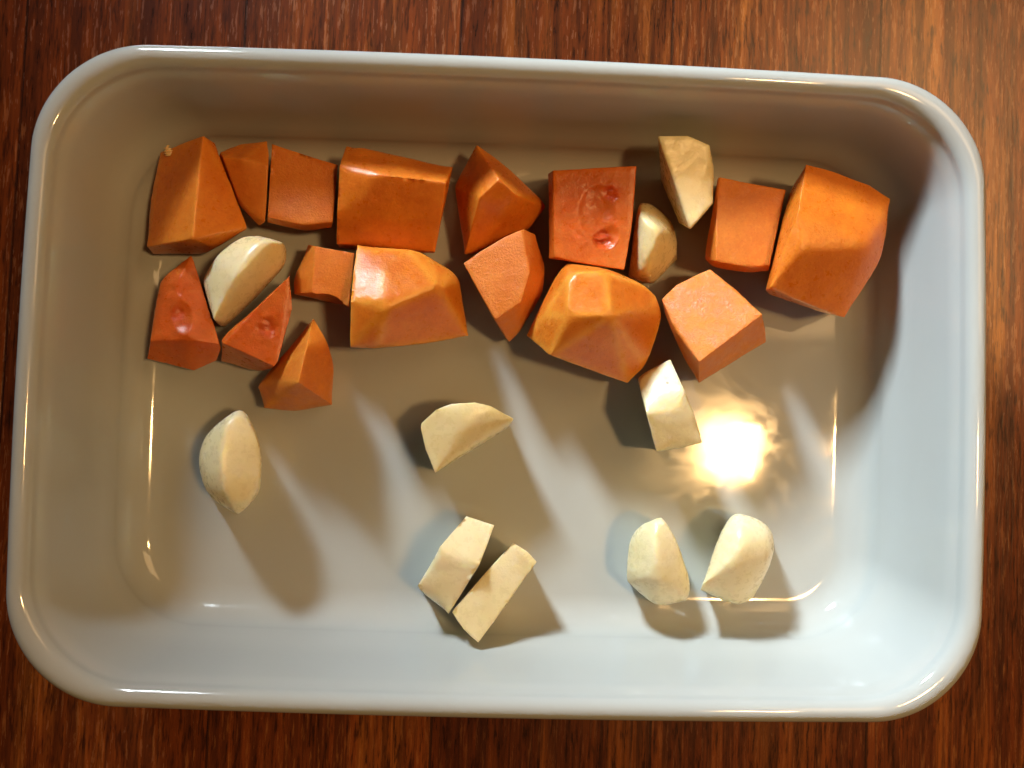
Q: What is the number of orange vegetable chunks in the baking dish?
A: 16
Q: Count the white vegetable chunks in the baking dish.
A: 10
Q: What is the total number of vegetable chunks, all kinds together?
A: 26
